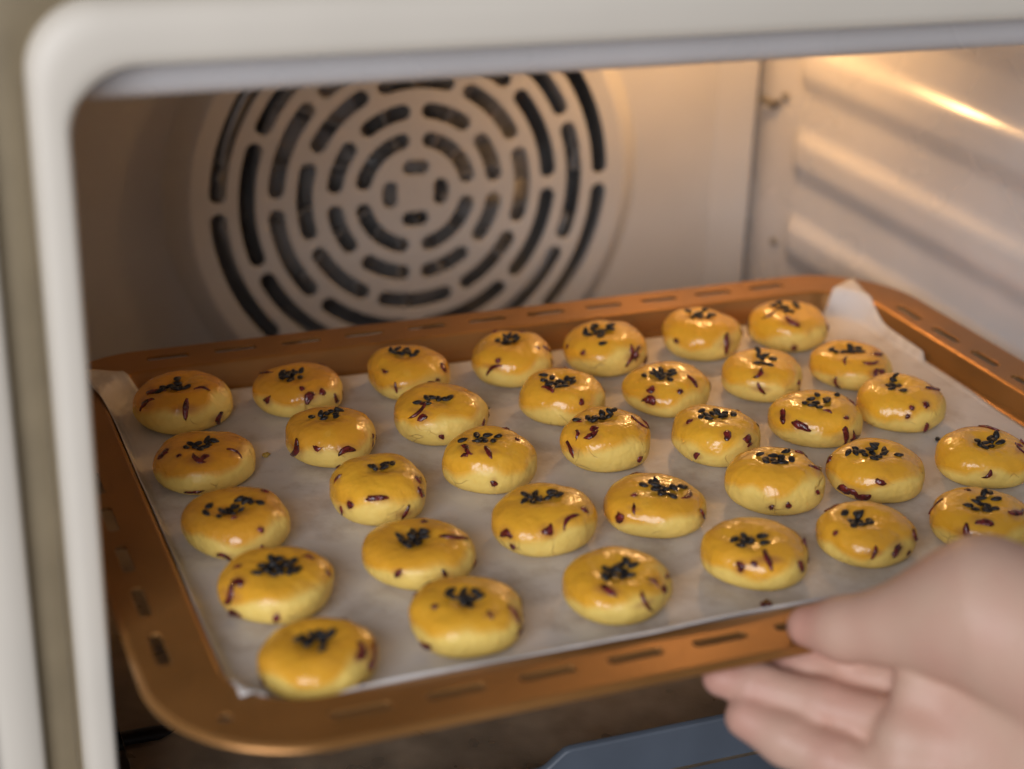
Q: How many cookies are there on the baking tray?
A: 34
